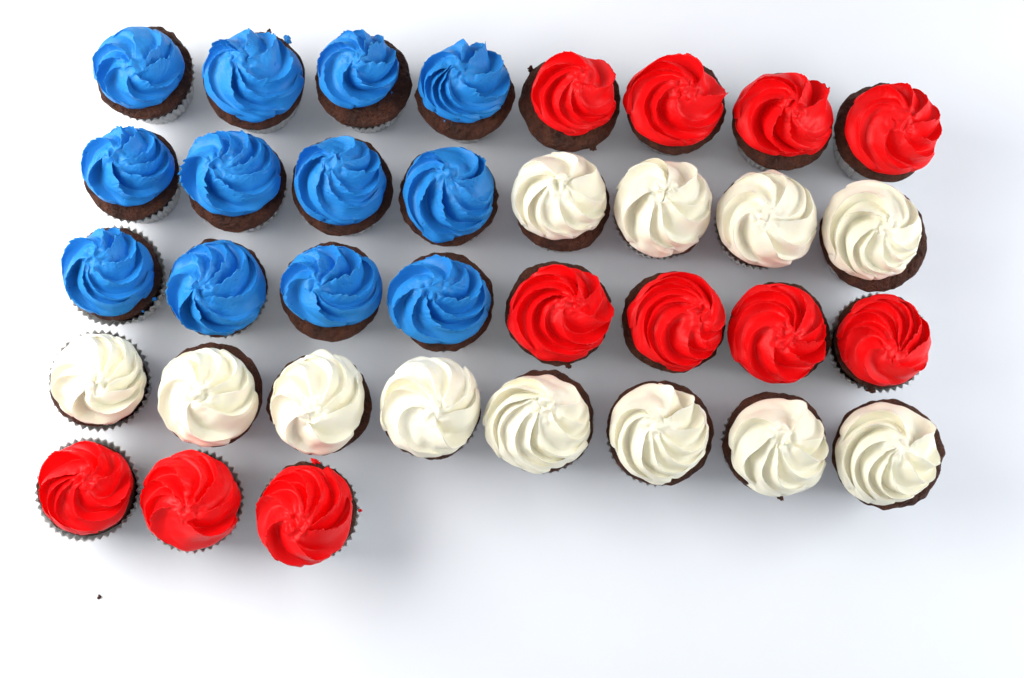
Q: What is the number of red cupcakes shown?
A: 11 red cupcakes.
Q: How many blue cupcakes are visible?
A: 12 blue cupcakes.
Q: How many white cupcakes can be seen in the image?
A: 12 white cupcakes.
